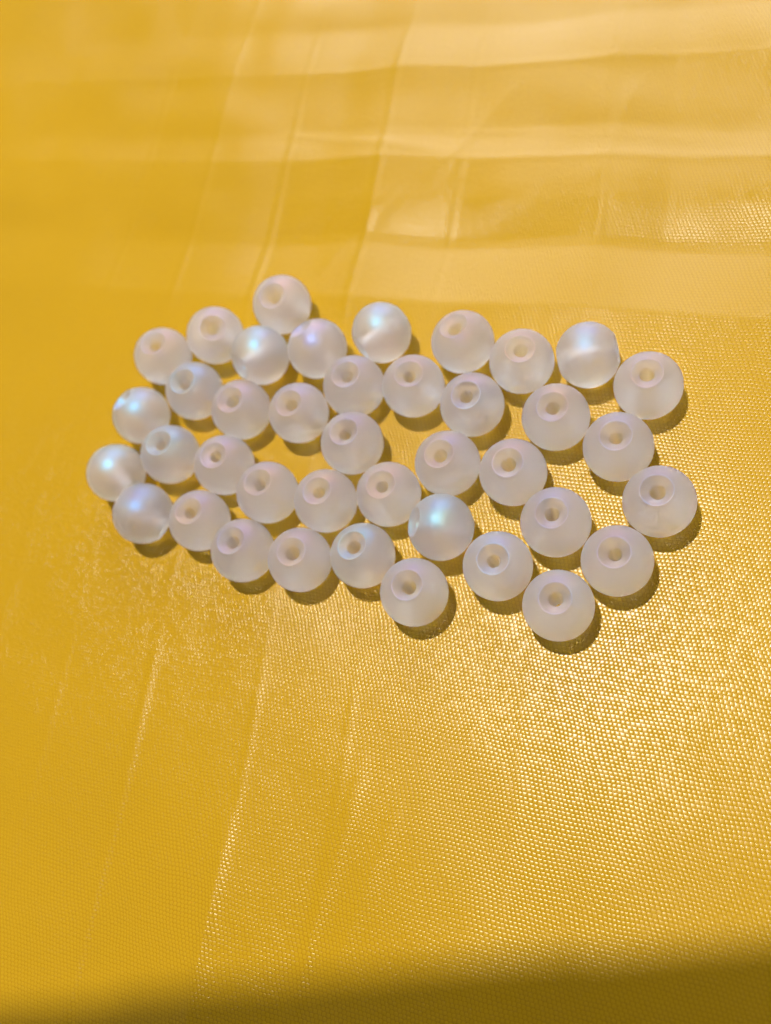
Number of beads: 40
